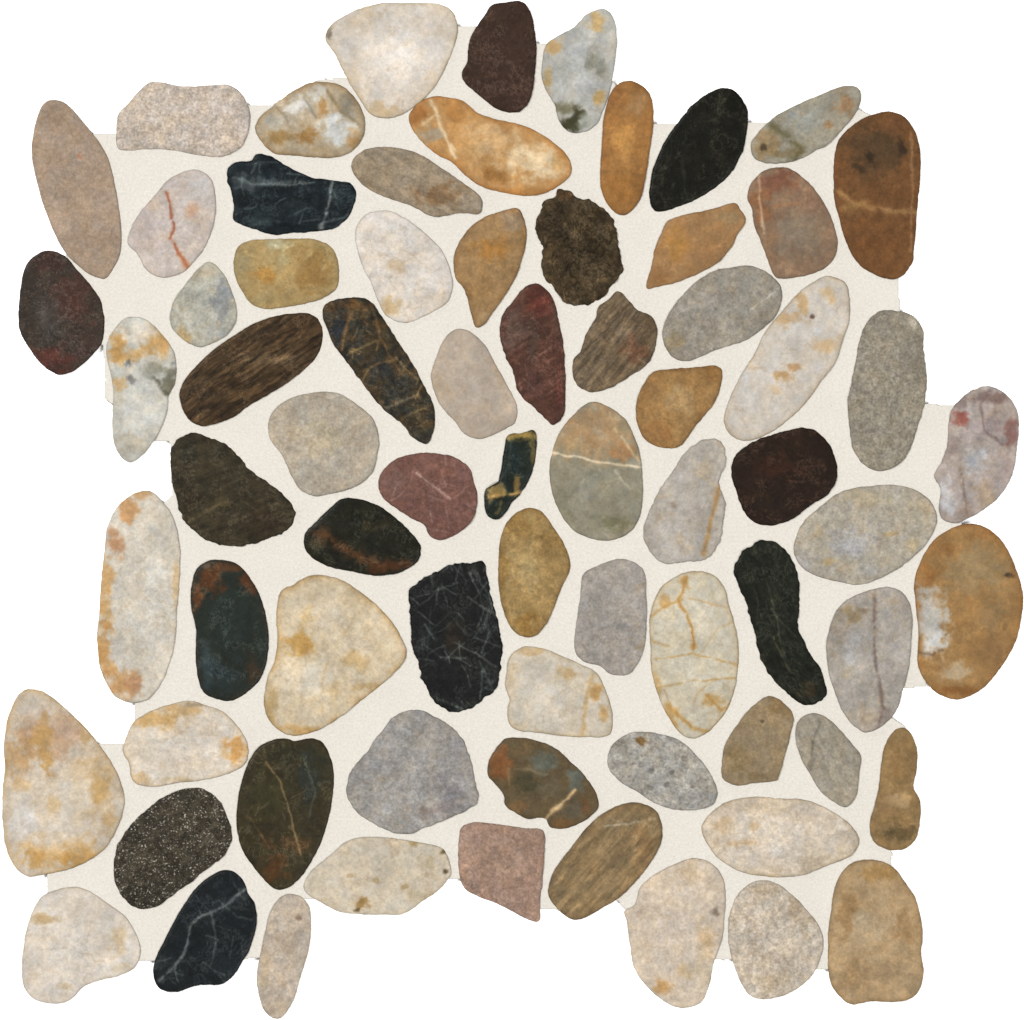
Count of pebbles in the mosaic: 73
